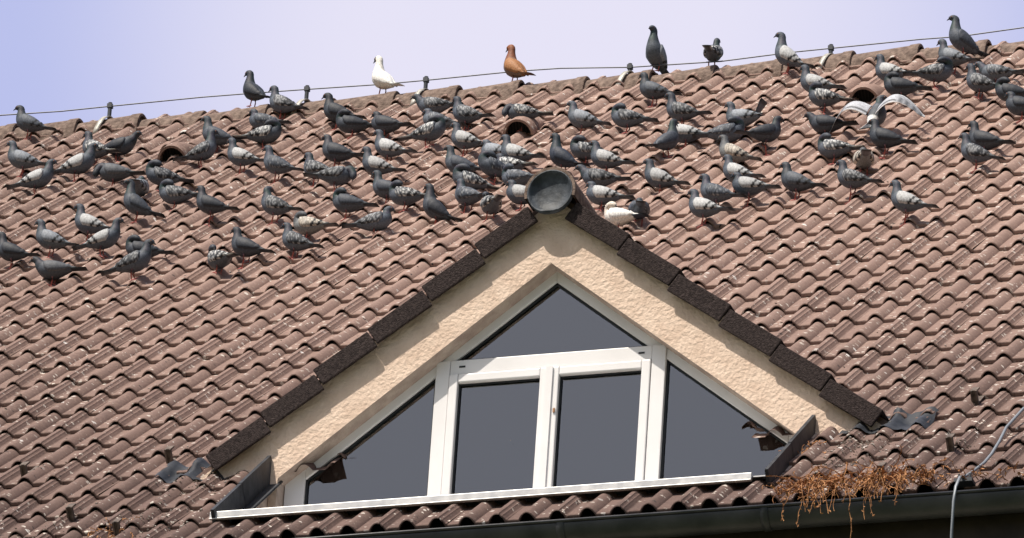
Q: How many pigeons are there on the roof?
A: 109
